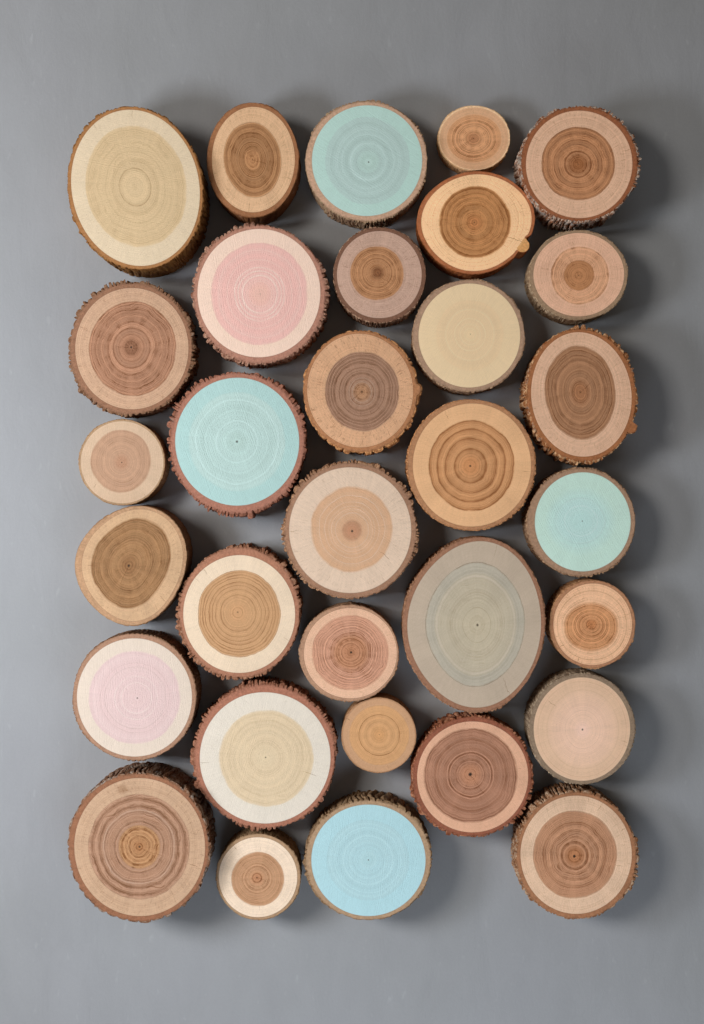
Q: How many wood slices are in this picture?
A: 32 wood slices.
